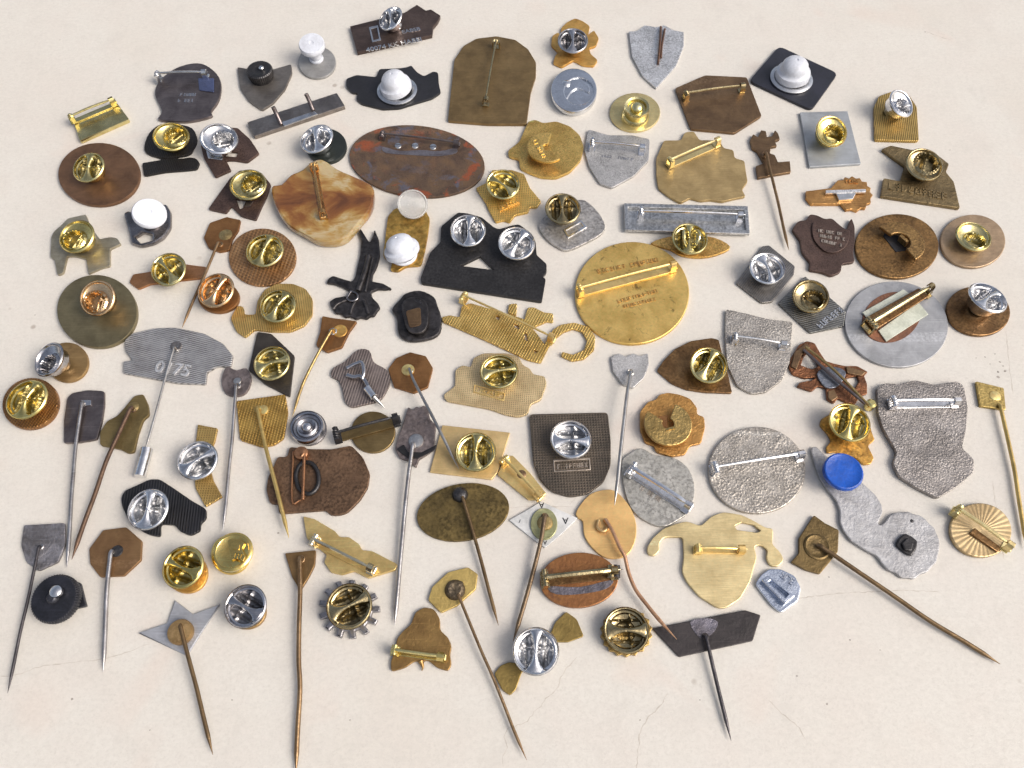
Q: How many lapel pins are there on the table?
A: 109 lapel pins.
